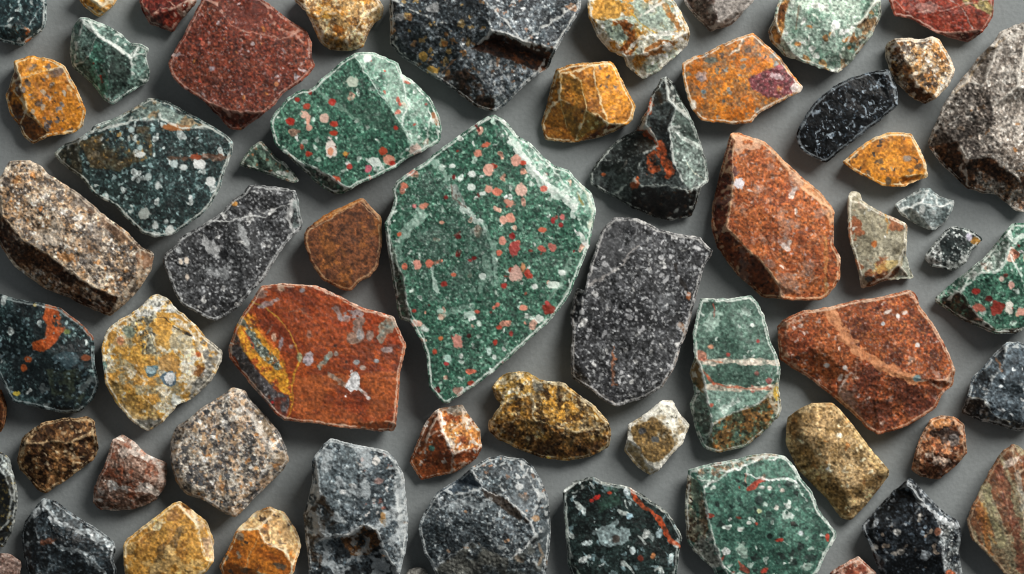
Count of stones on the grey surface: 60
